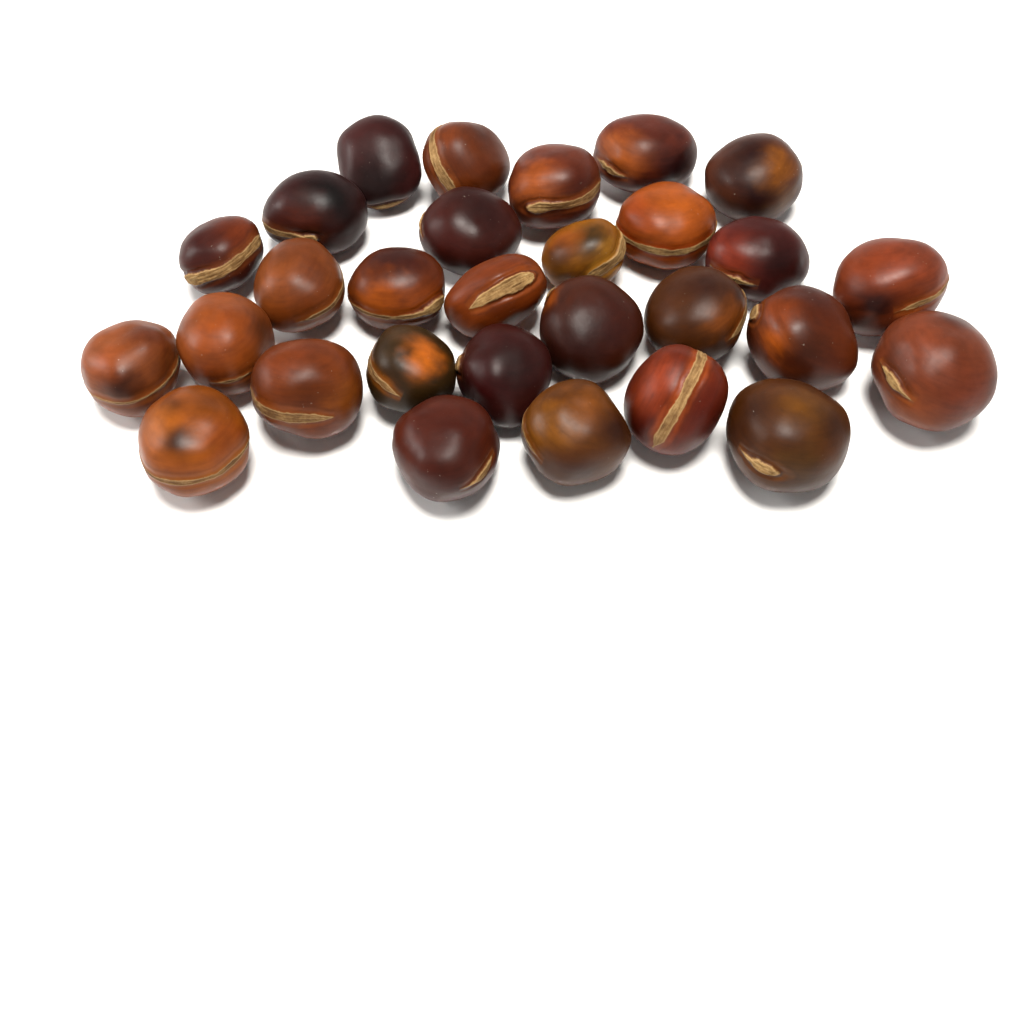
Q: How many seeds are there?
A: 29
